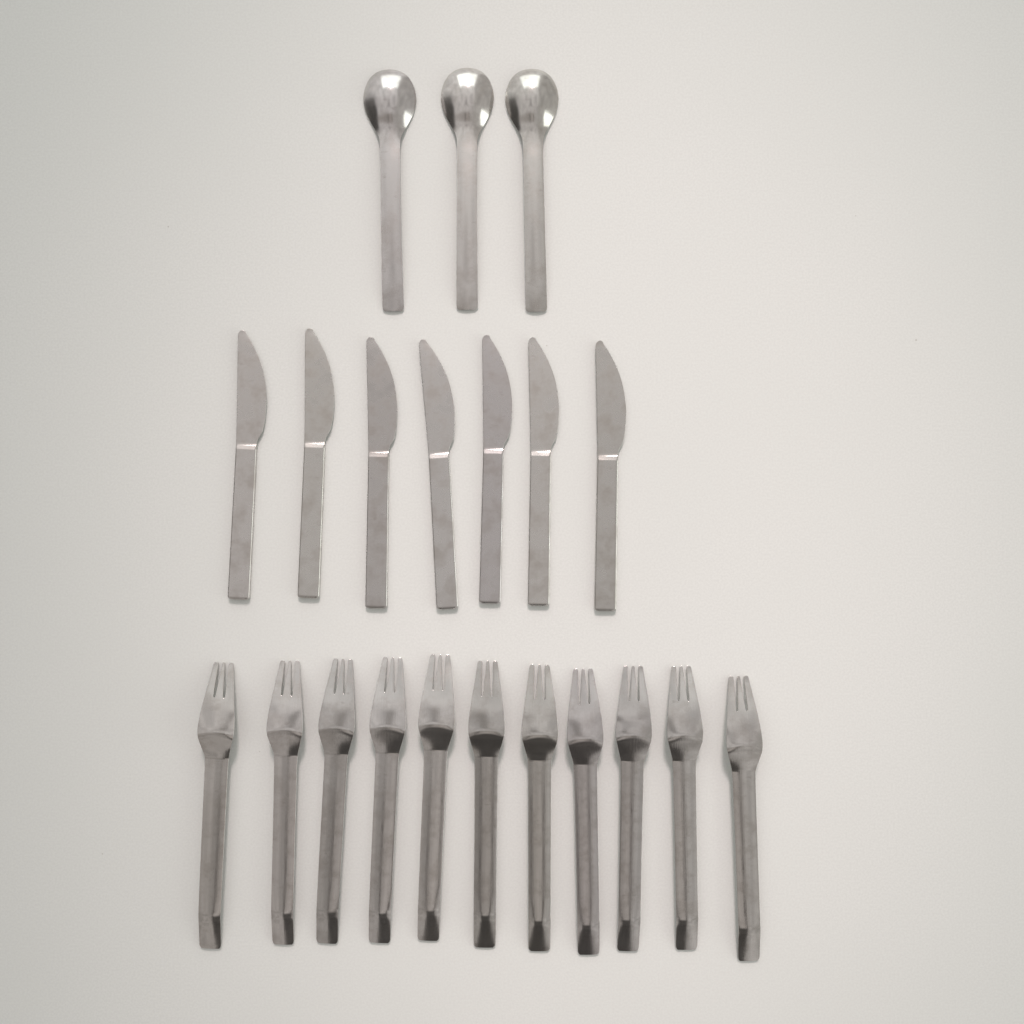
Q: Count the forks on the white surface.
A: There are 11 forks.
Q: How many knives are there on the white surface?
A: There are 7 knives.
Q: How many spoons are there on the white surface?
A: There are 3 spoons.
